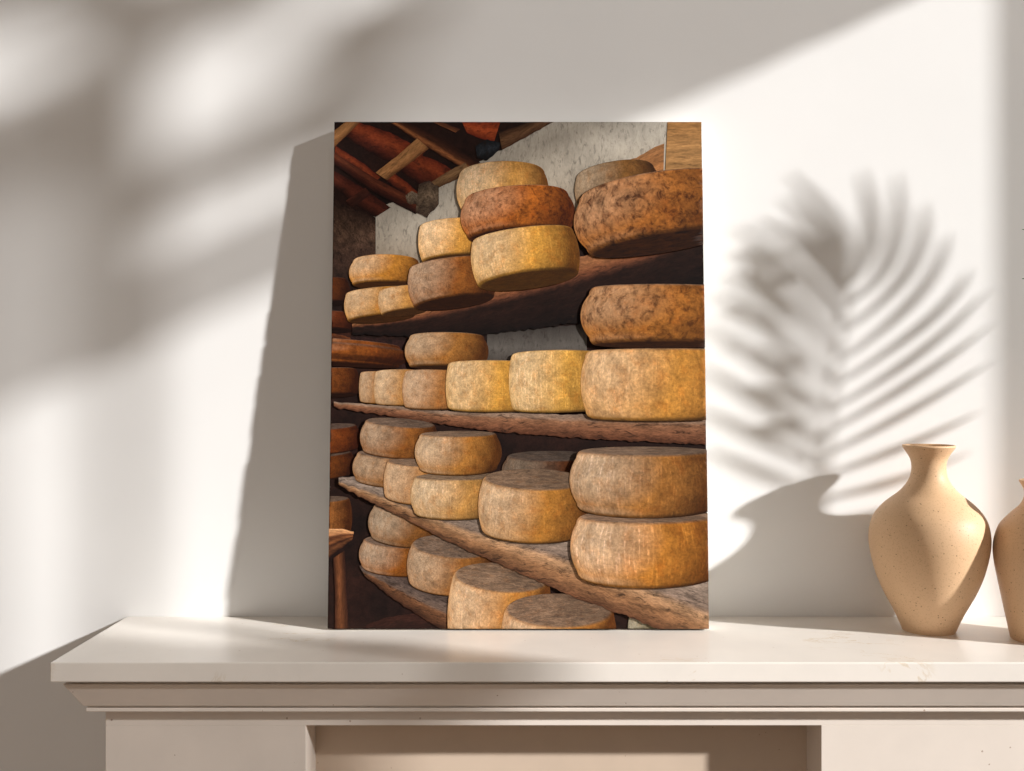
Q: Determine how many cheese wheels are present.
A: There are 40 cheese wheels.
